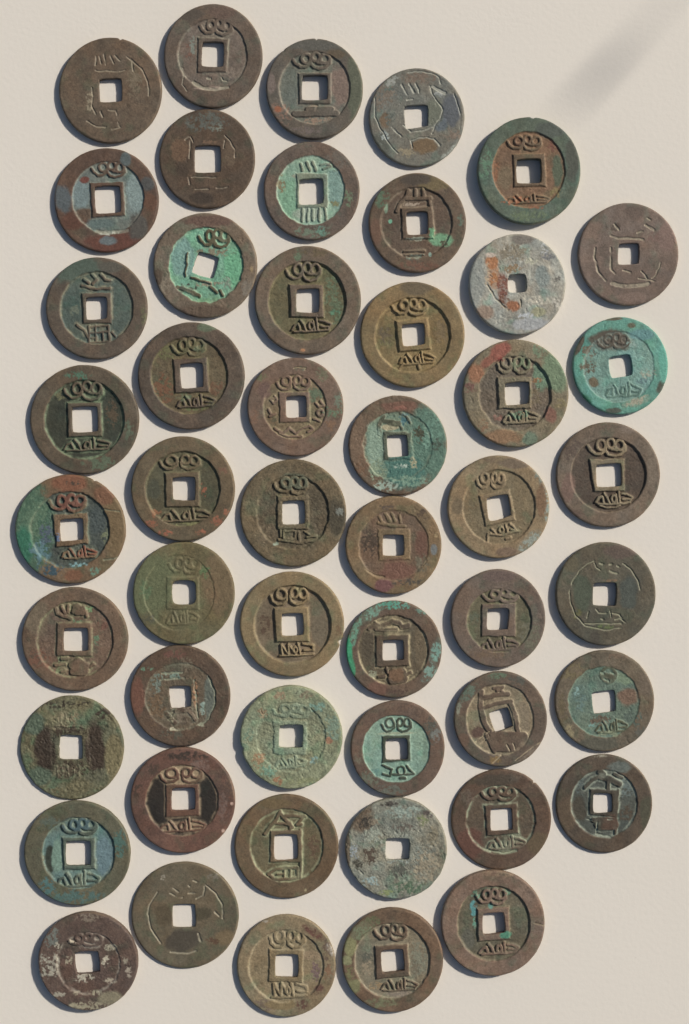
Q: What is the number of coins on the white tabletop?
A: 50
